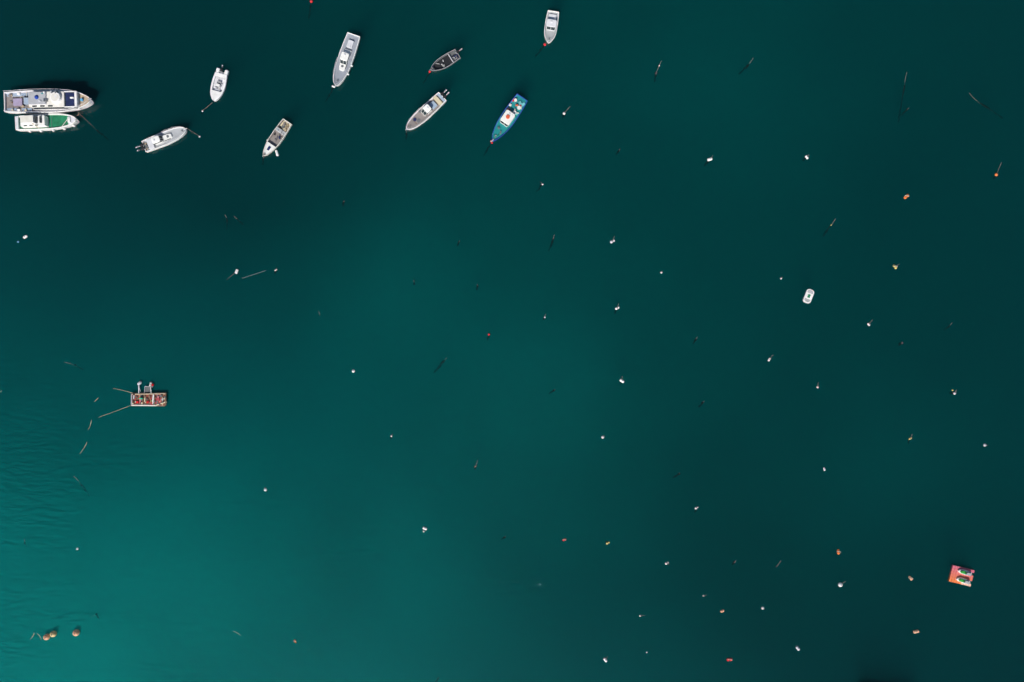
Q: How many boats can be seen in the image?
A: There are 10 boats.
